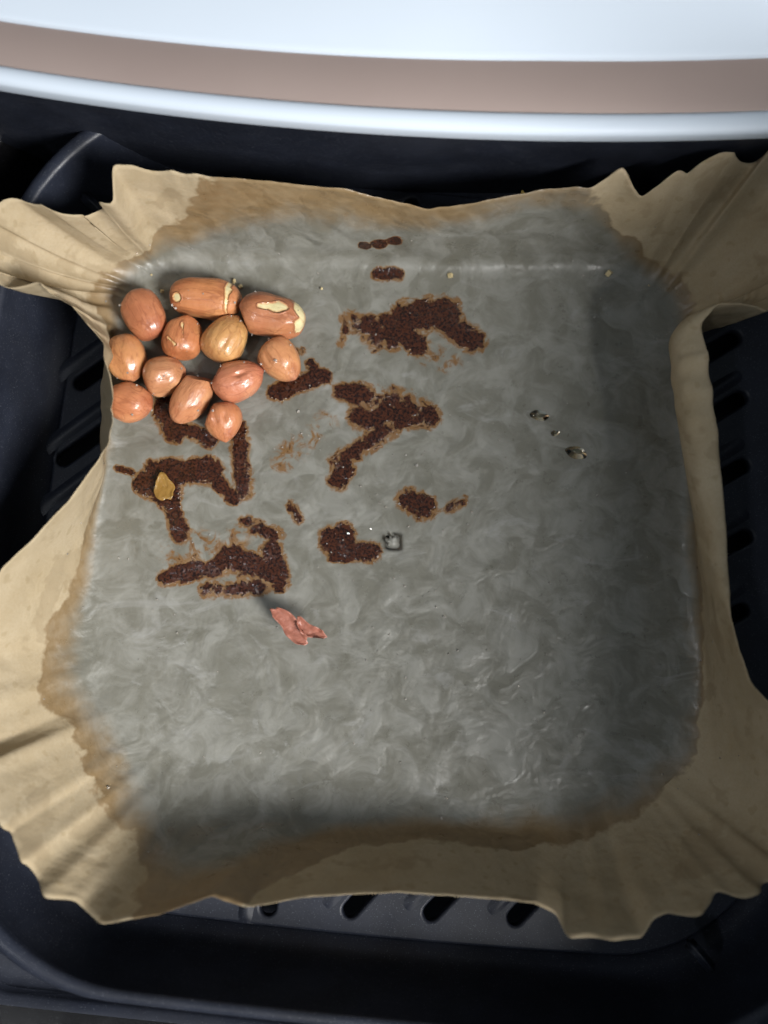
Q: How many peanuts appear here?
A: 12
